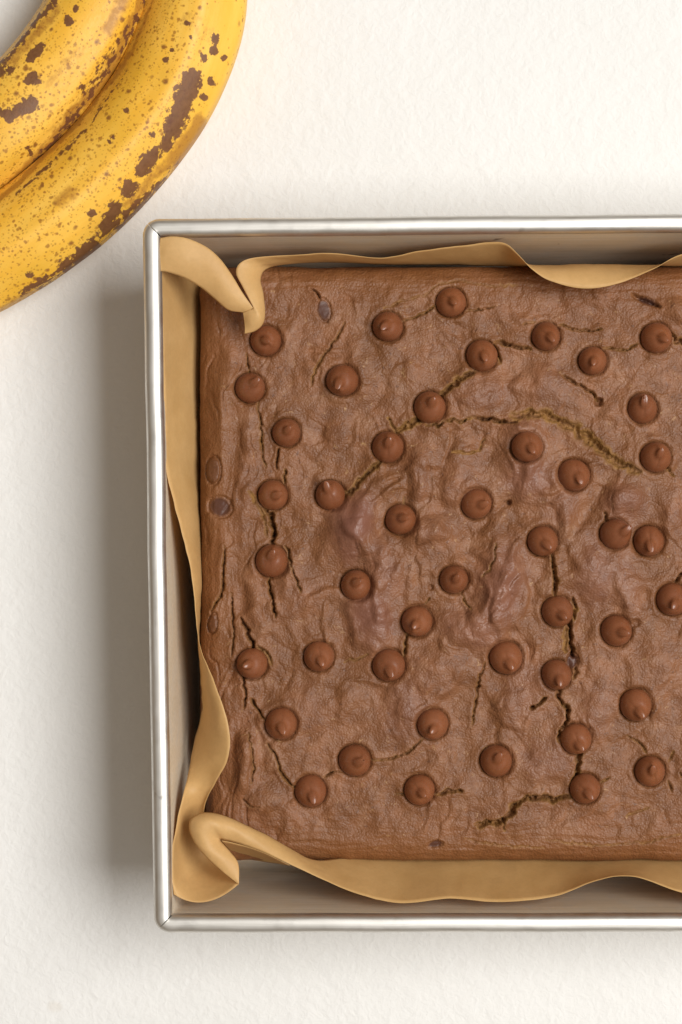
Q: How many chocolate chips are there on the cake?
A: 45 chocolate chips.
